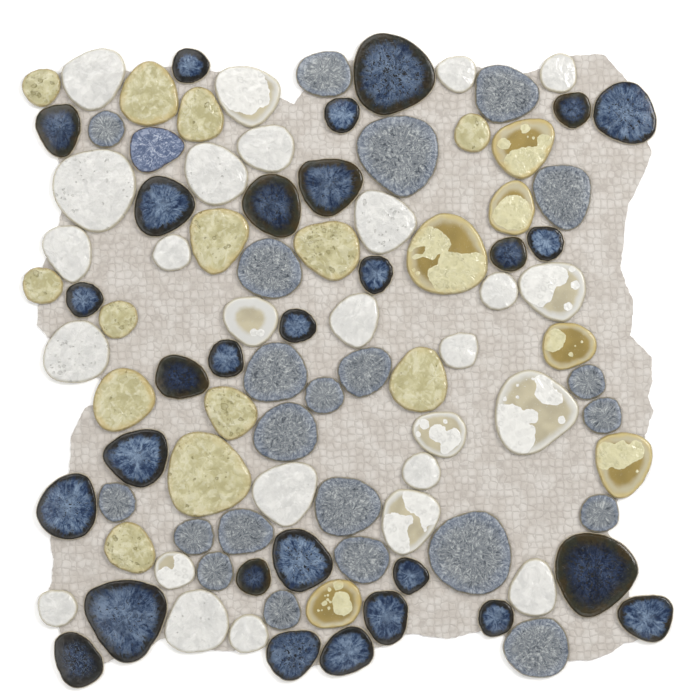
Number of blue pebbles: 30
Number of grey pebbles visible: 22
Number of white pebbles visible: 26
